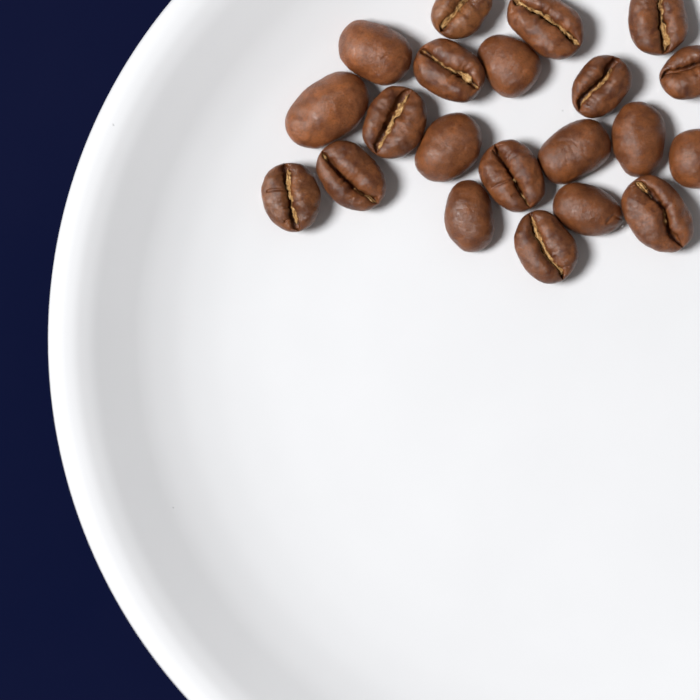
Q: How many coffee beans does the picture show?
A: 21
